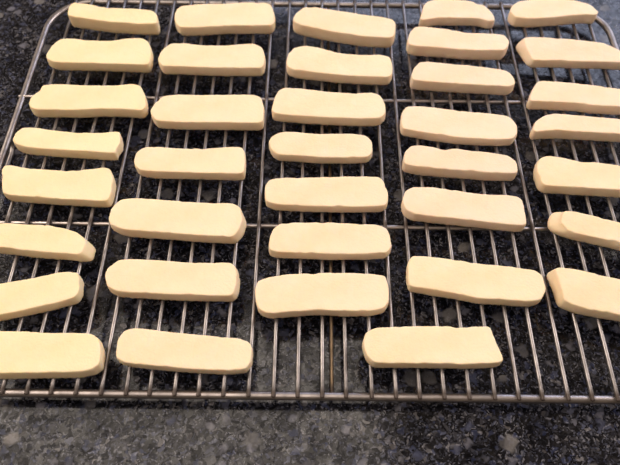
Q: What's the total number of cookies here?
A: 37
